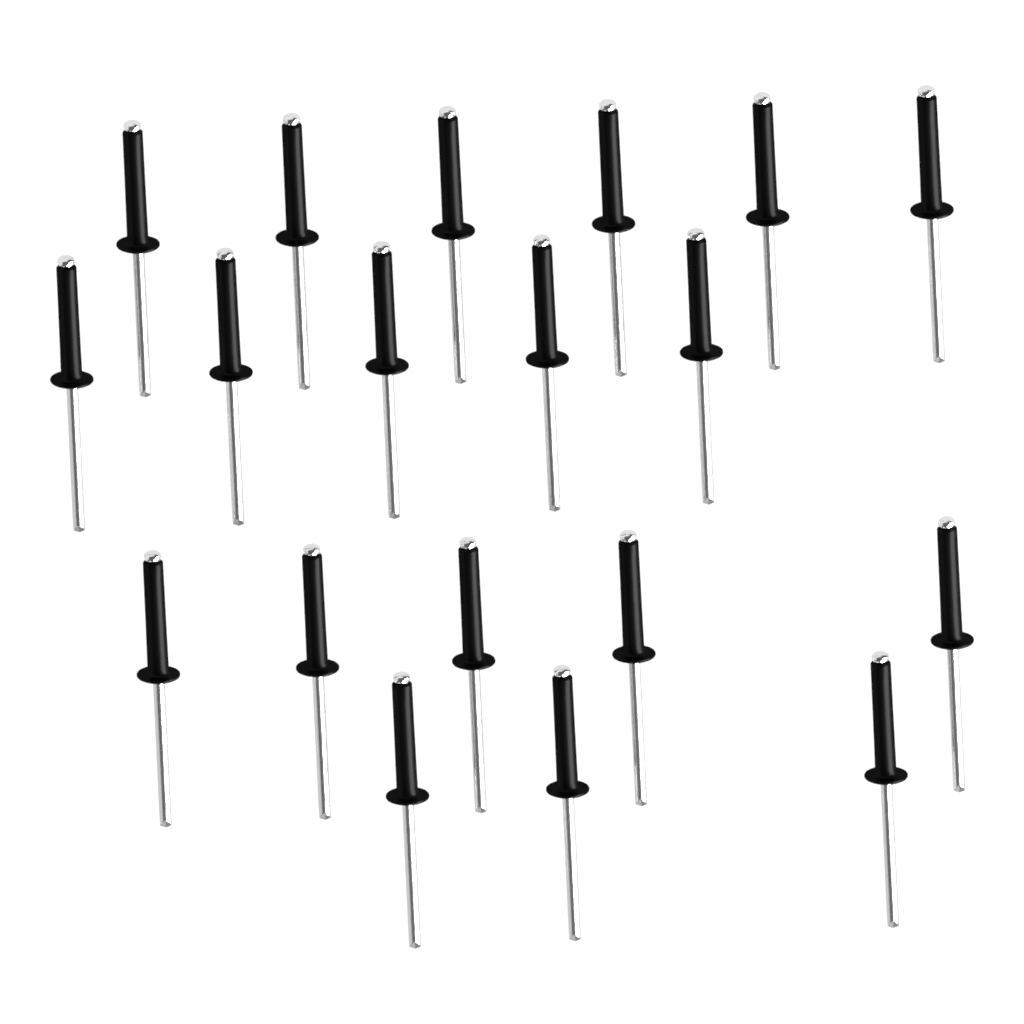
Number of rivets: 19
